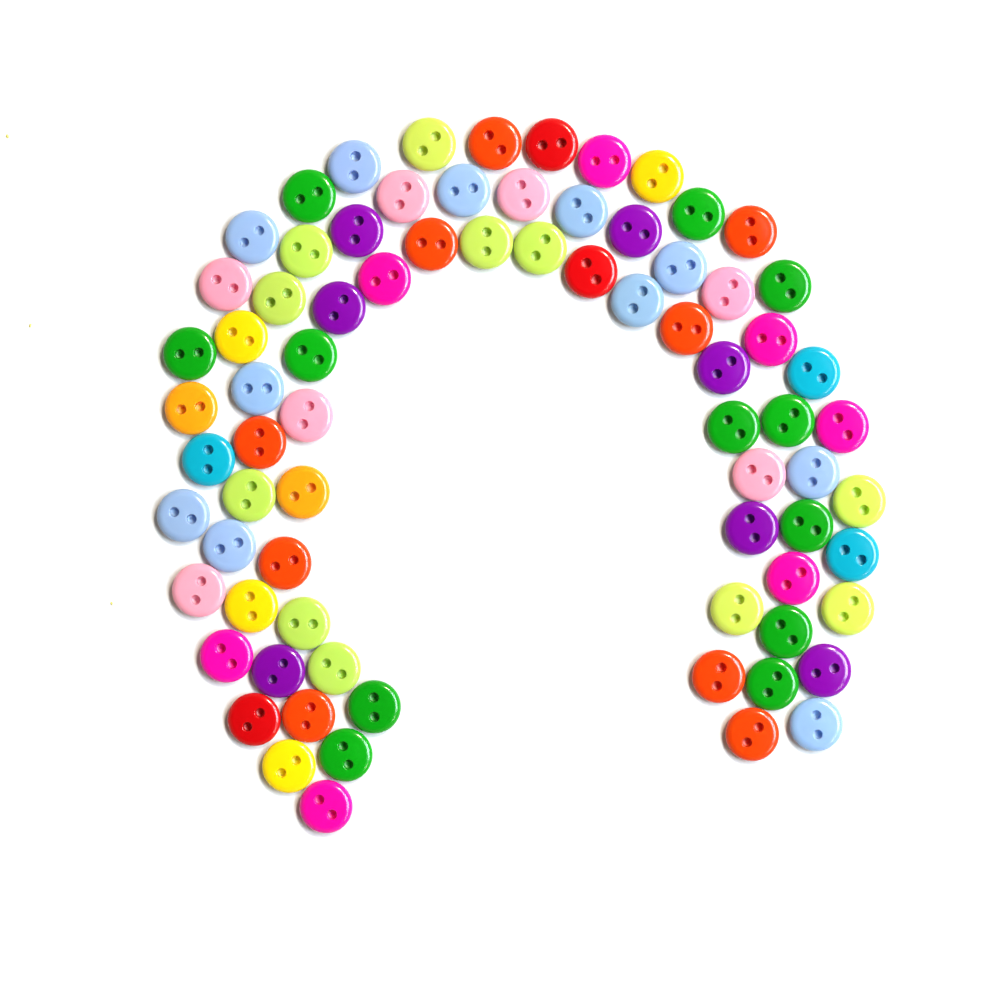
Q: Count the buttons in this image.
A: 76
